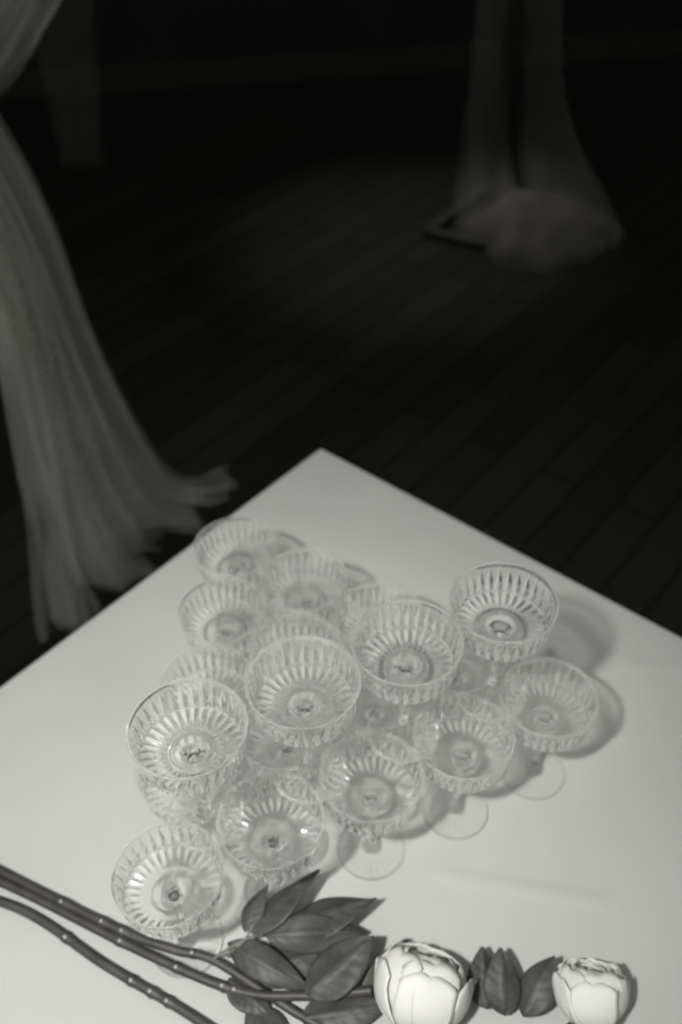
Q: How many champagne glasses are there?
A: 19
